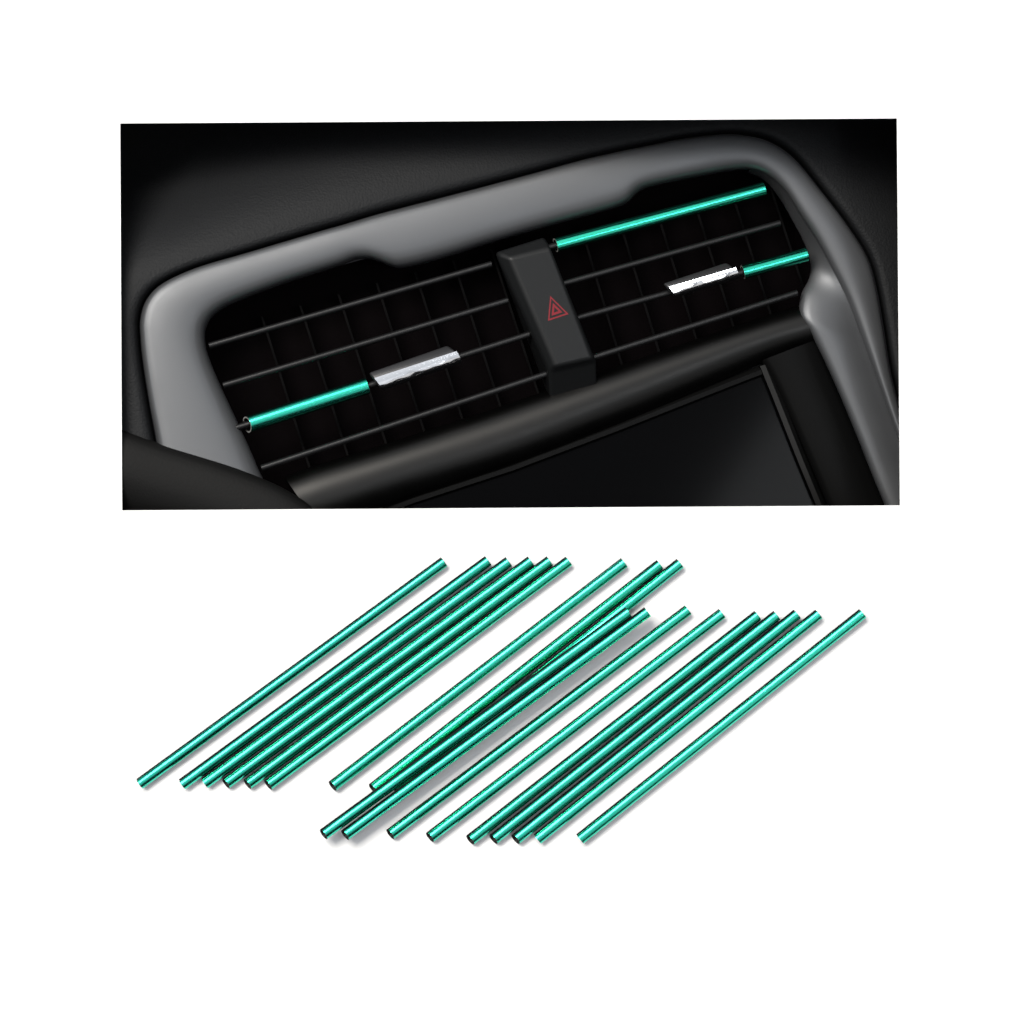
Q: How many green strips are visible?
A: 21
